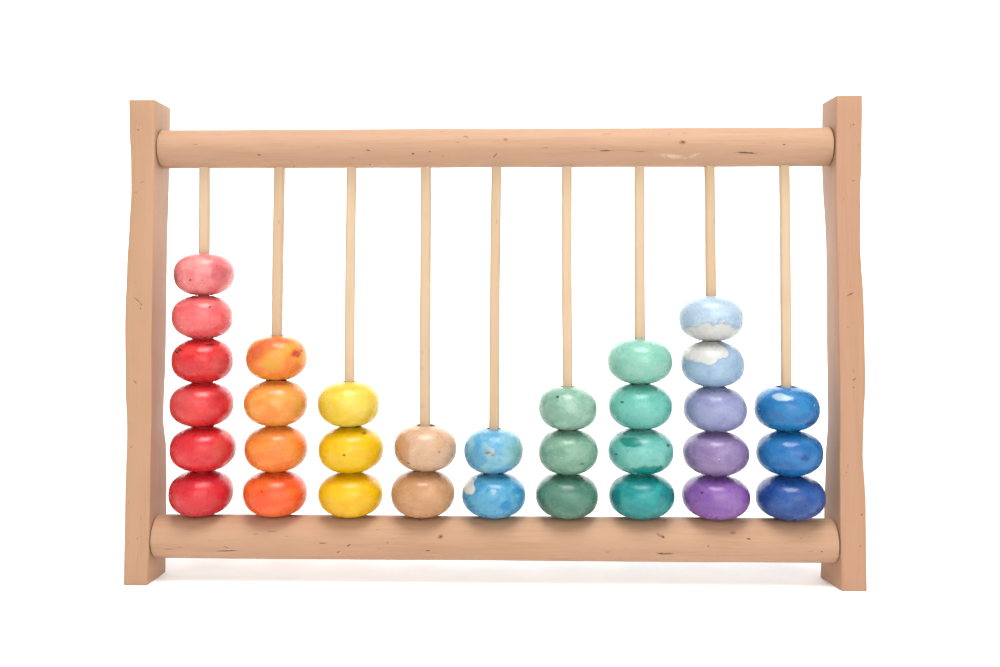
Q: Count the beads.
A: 32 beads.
